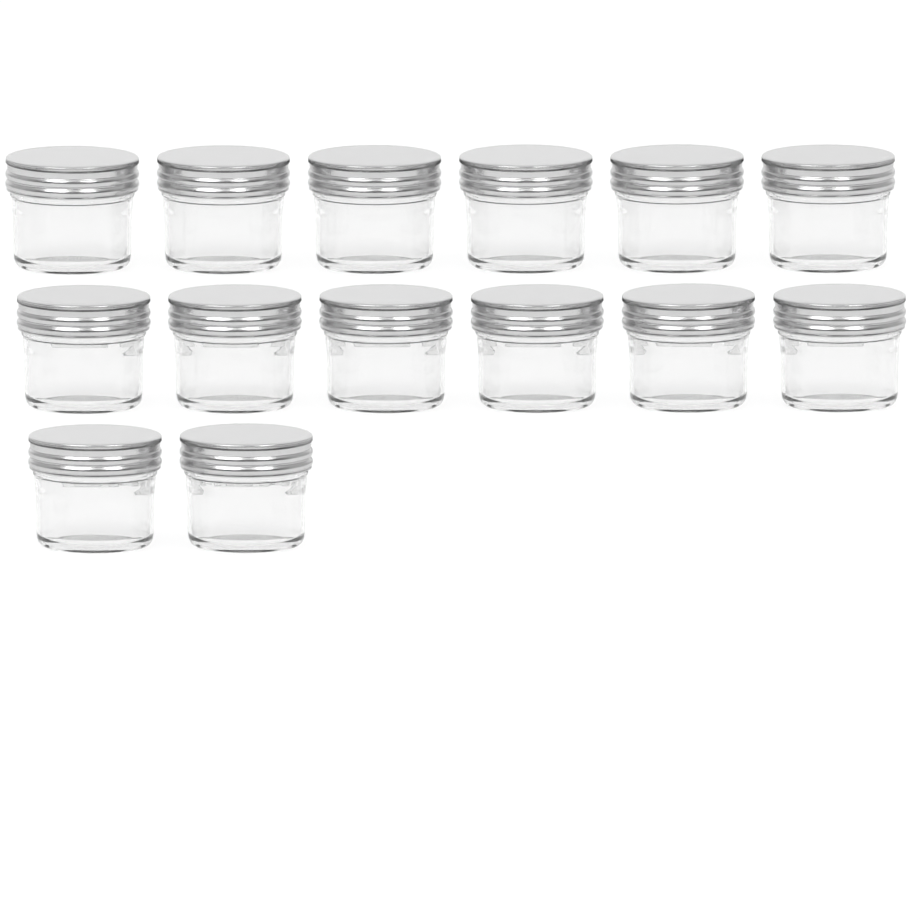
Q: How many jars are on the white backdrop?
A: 14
